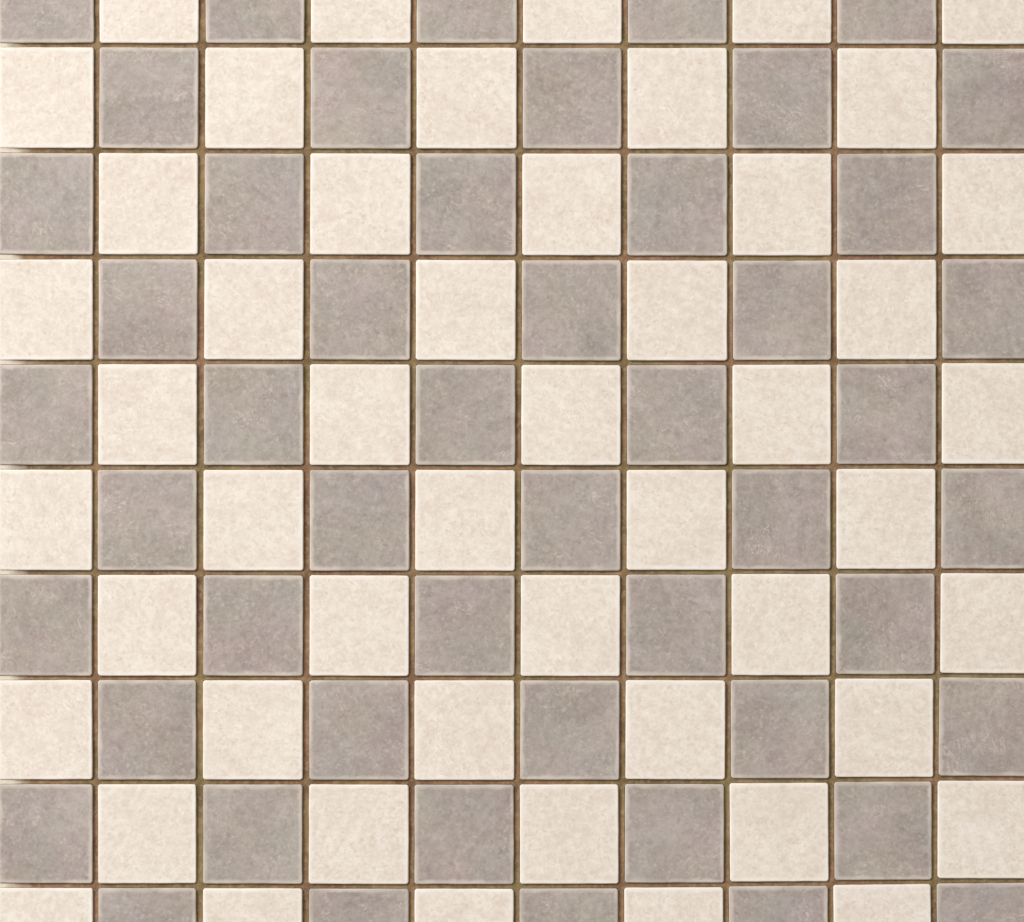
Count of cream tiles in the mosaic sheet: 50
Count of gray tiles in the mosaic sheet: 50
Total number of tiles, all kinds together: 100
